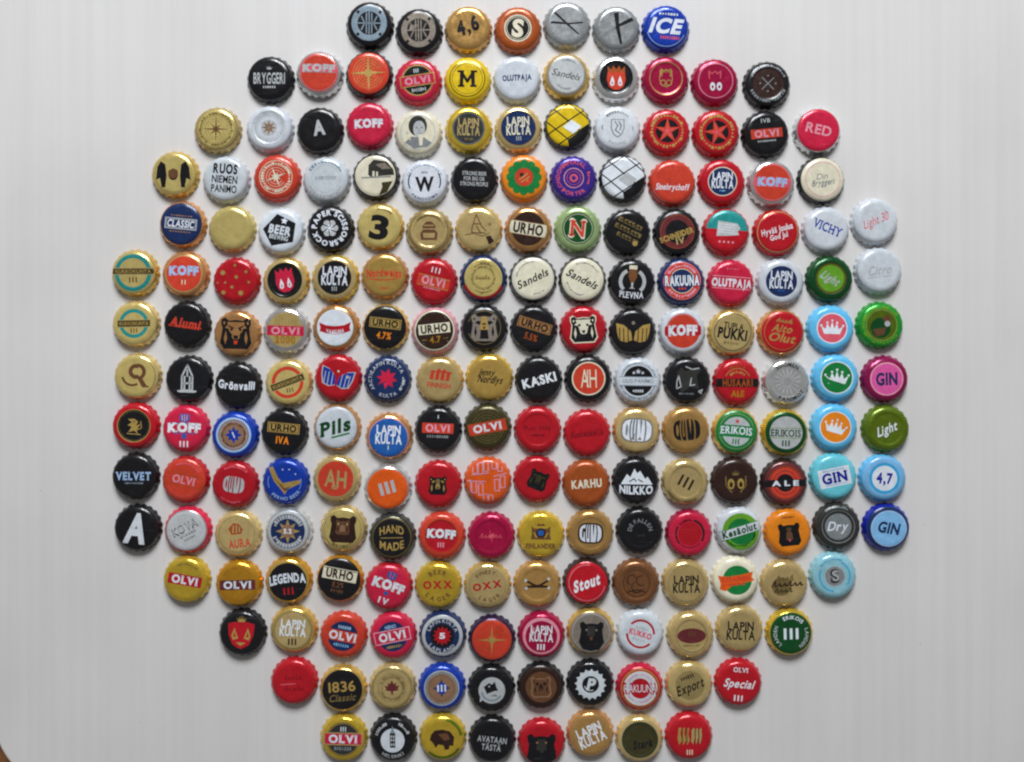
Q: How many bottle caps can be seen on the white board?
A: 200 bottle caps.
